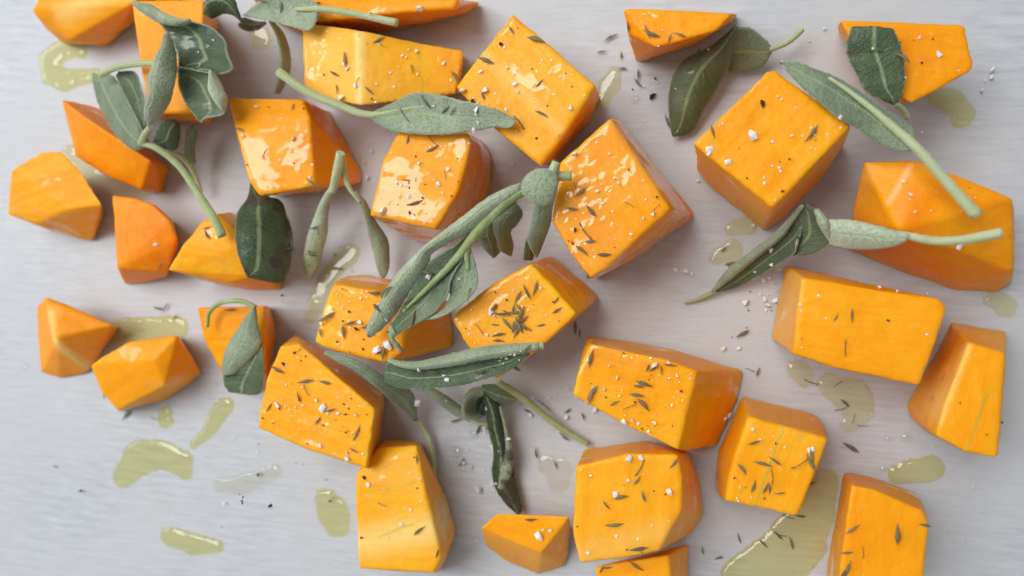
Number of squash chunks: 31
